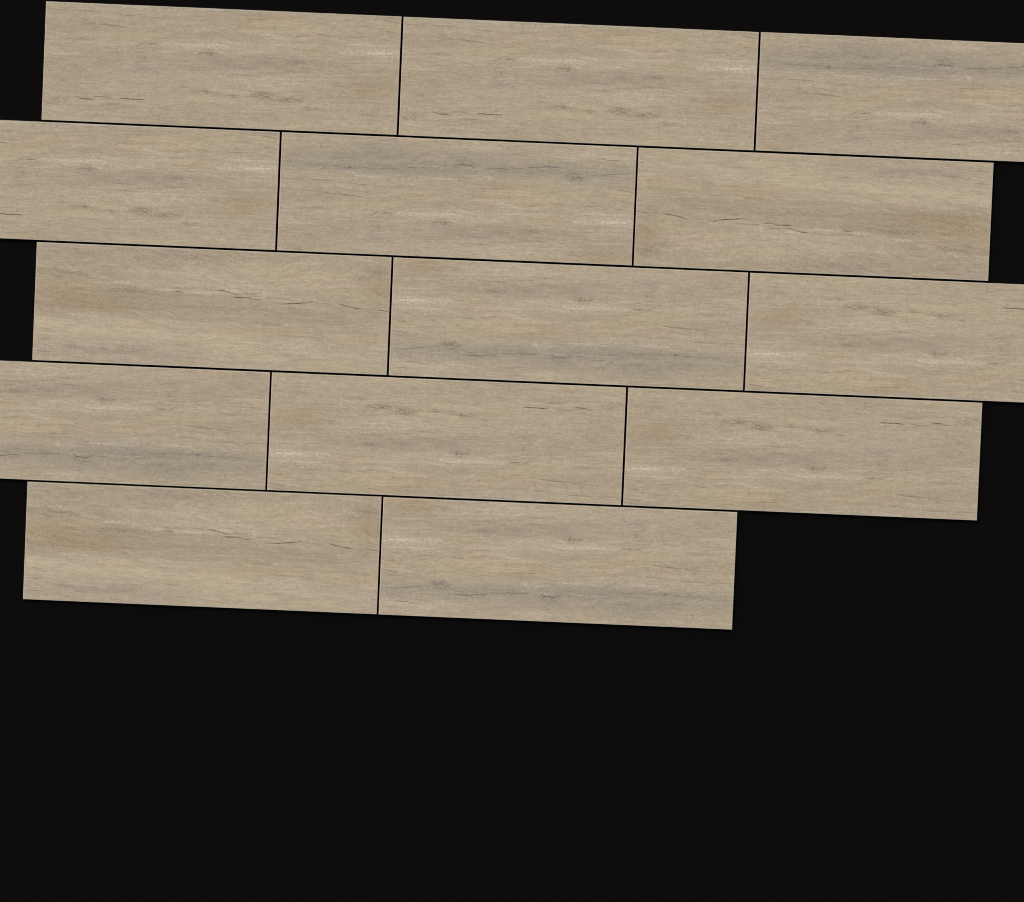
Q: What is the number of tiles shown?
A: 14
